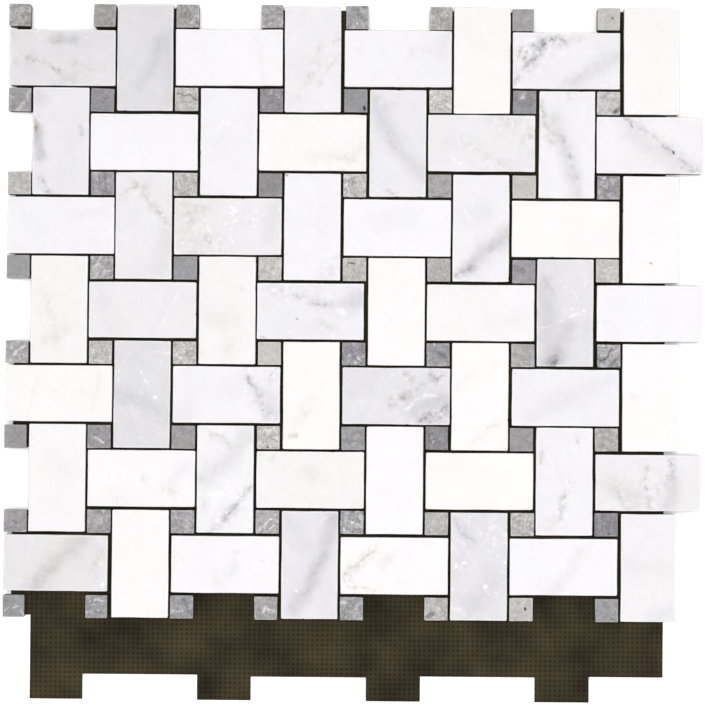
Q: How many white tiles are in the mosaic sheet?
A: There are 56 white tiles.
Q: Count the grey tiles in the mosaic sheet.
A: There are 64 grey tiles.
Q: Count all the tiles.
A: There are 120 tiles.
